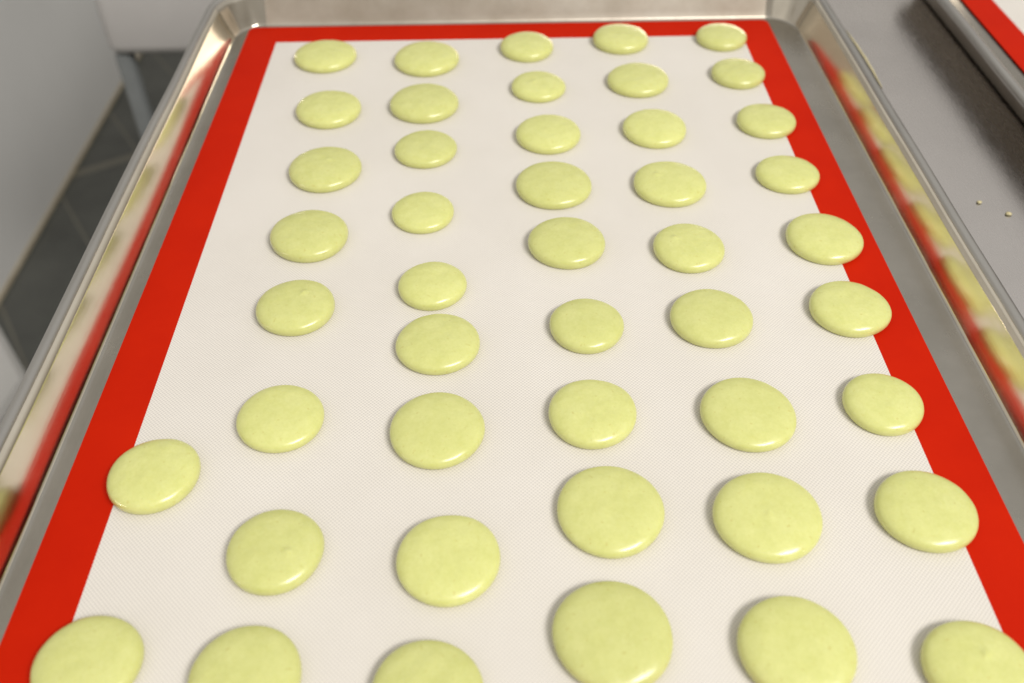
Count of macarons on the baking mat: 46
